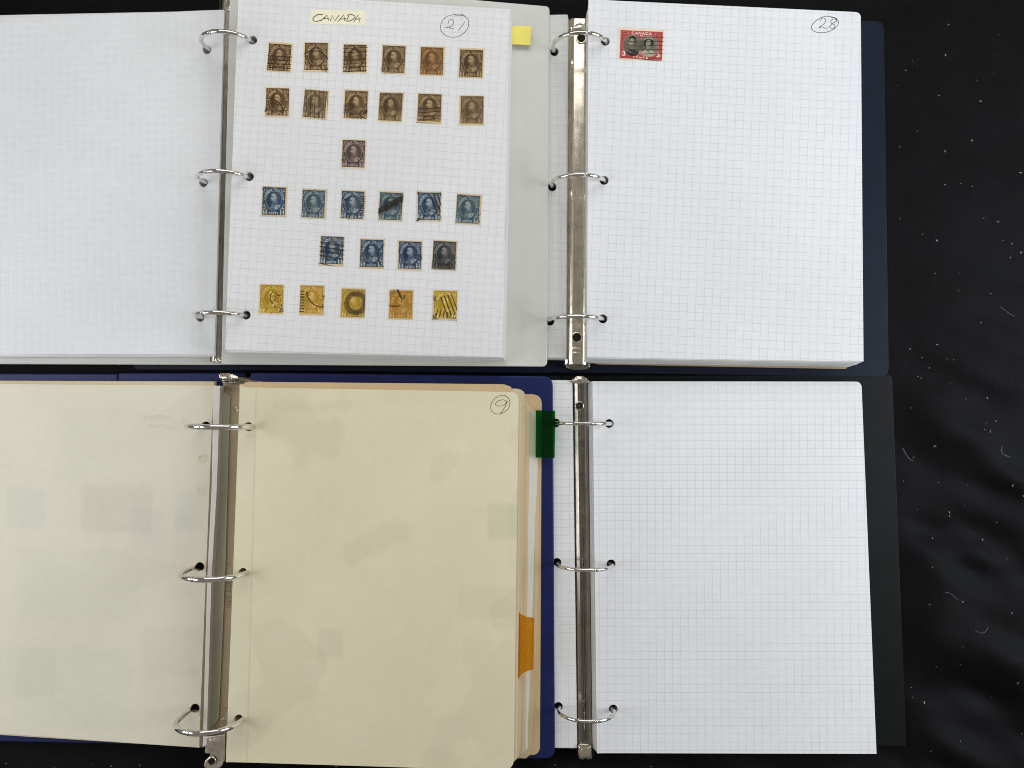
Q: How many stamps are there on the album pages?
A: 29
